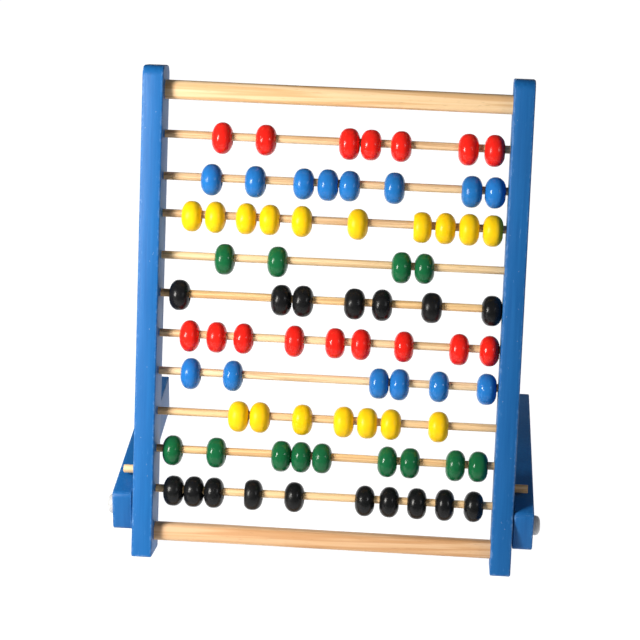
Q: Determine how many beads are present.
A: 77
